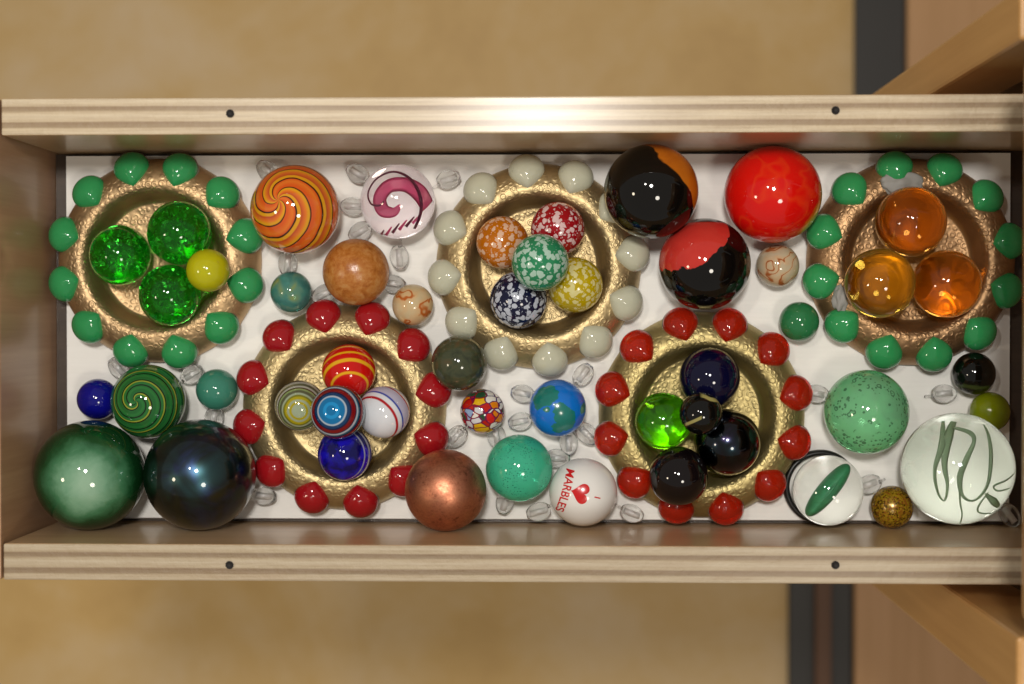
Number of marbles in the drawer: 49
